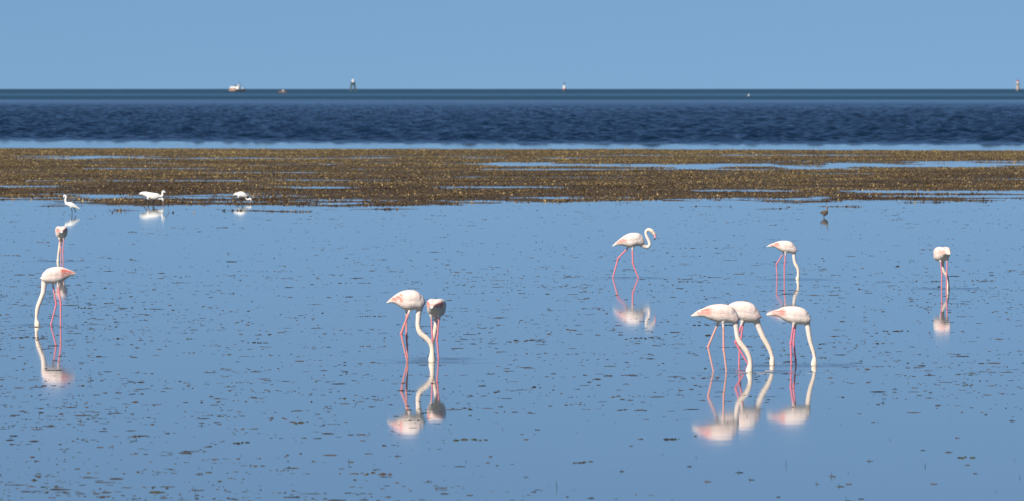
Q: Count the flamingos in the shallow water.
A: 10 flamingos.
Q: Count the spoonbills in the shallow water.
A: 3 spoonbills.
